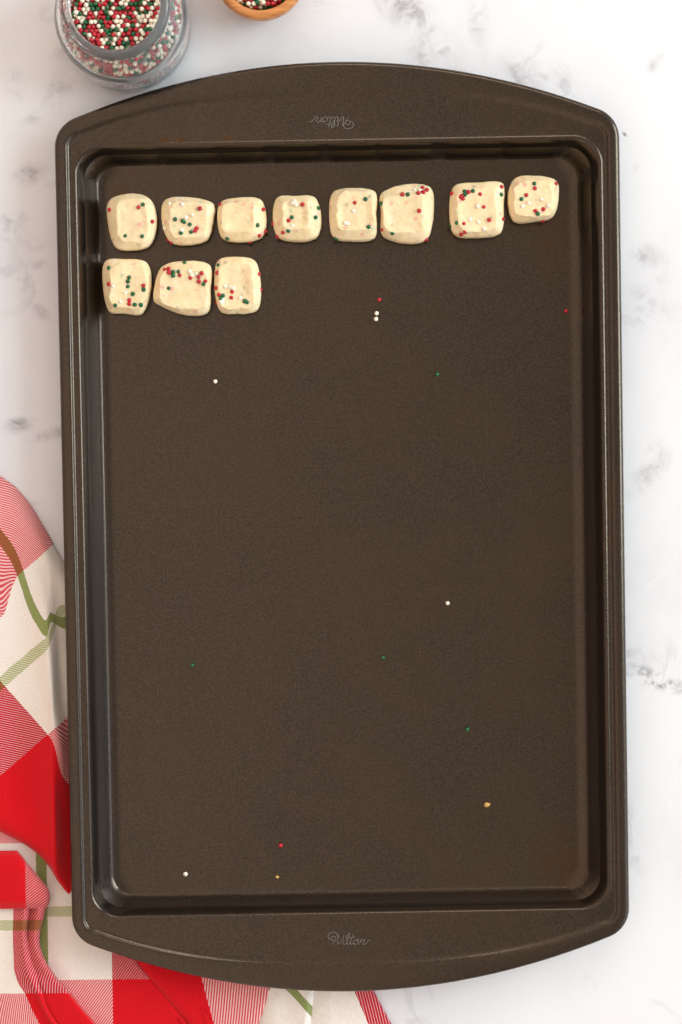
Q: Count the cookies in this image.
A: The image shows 11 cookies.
